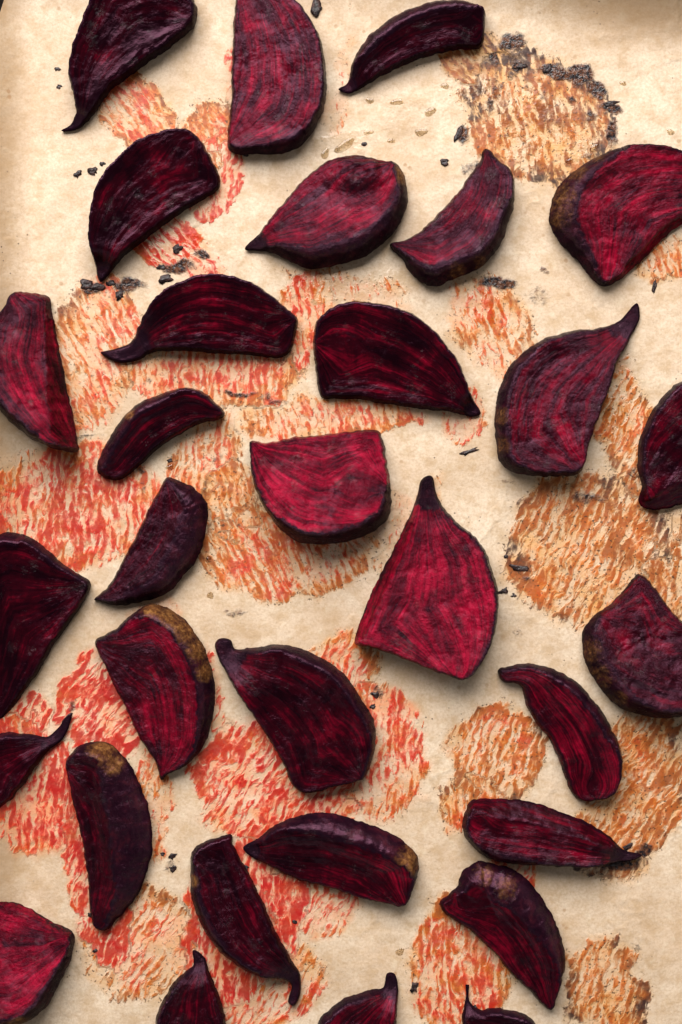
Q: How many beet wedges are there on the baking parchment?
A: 31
